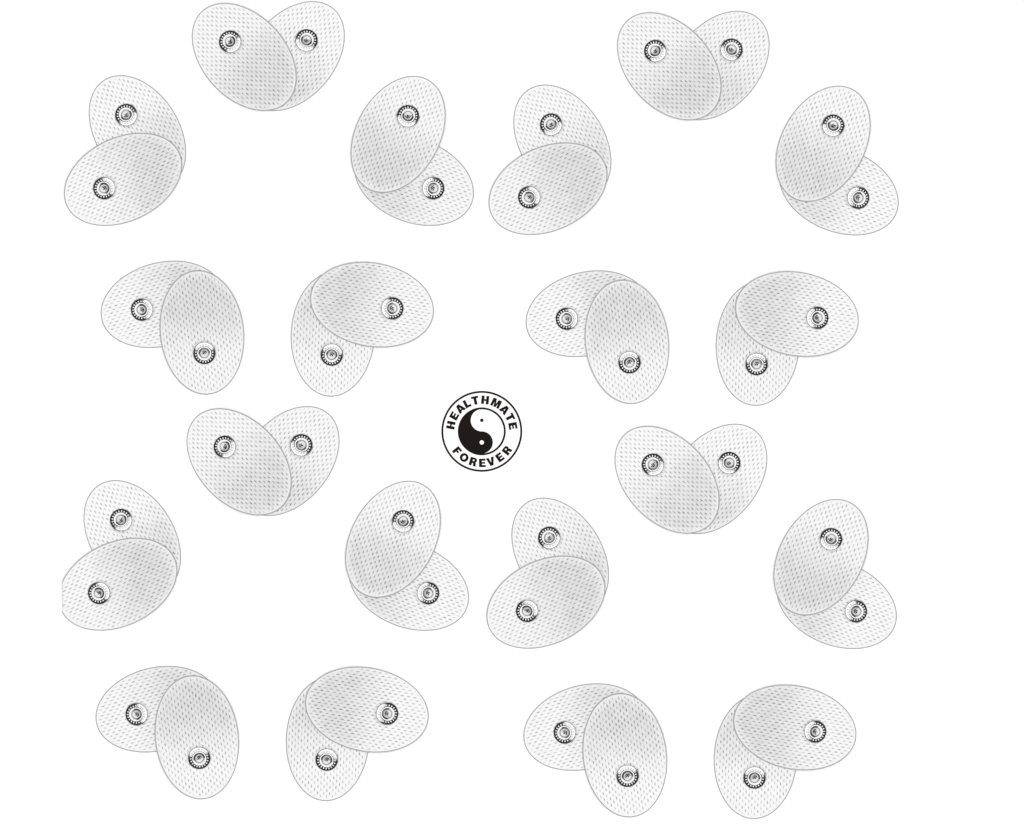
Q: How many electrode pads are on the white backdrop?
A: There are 40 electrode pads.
